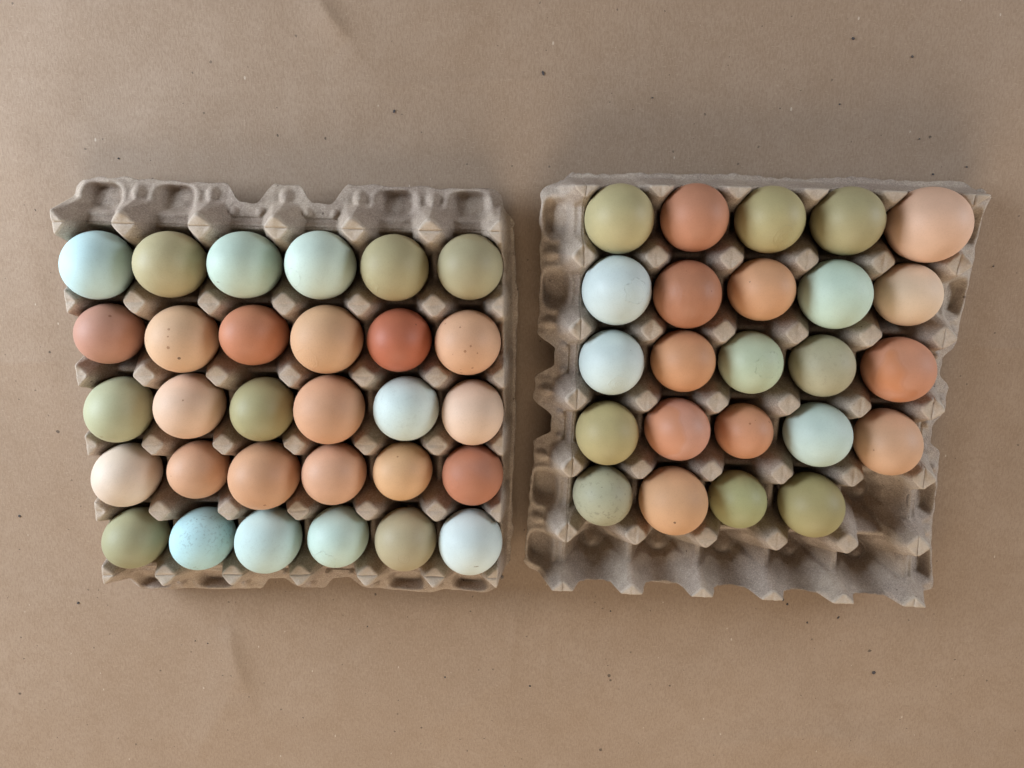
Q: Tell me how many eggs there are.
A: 54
